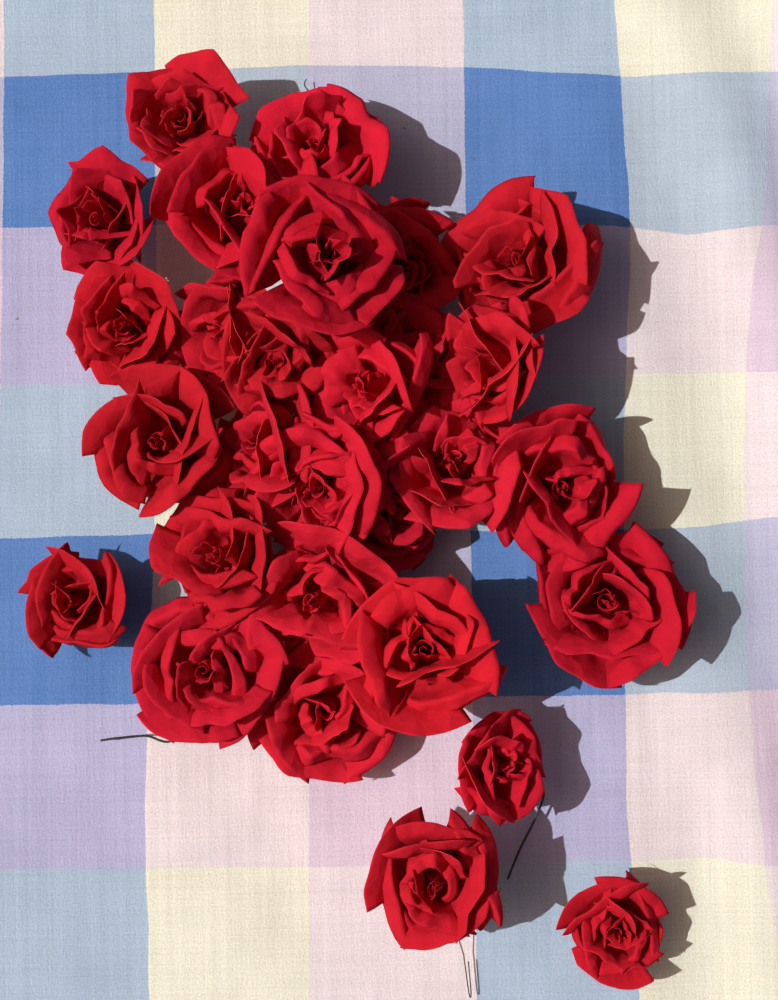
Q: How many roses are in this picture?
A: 29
